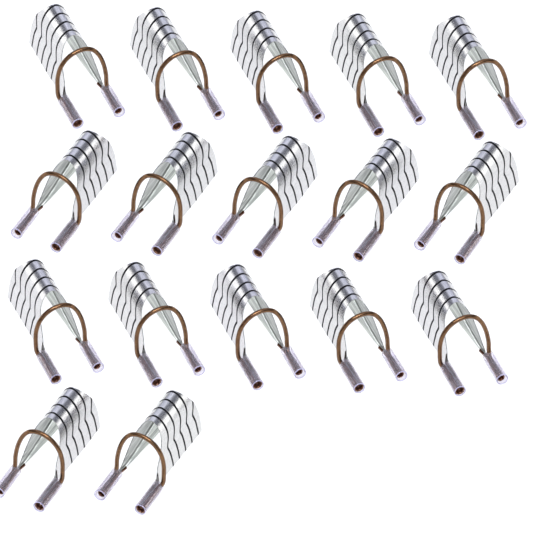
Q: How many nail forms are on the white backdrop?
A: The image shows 17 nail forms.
